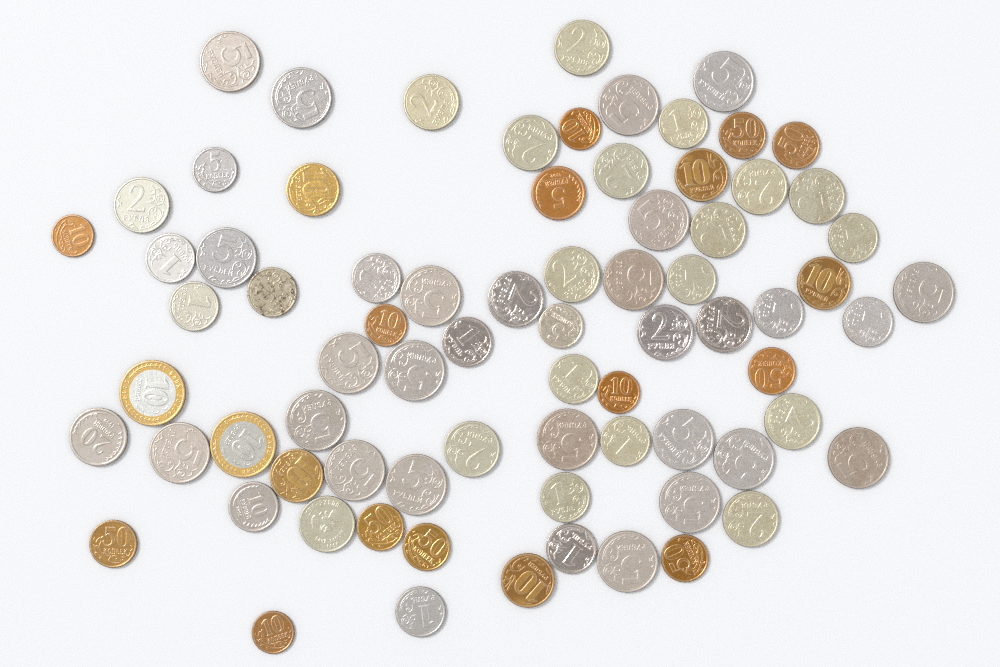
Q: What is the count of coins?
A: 76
